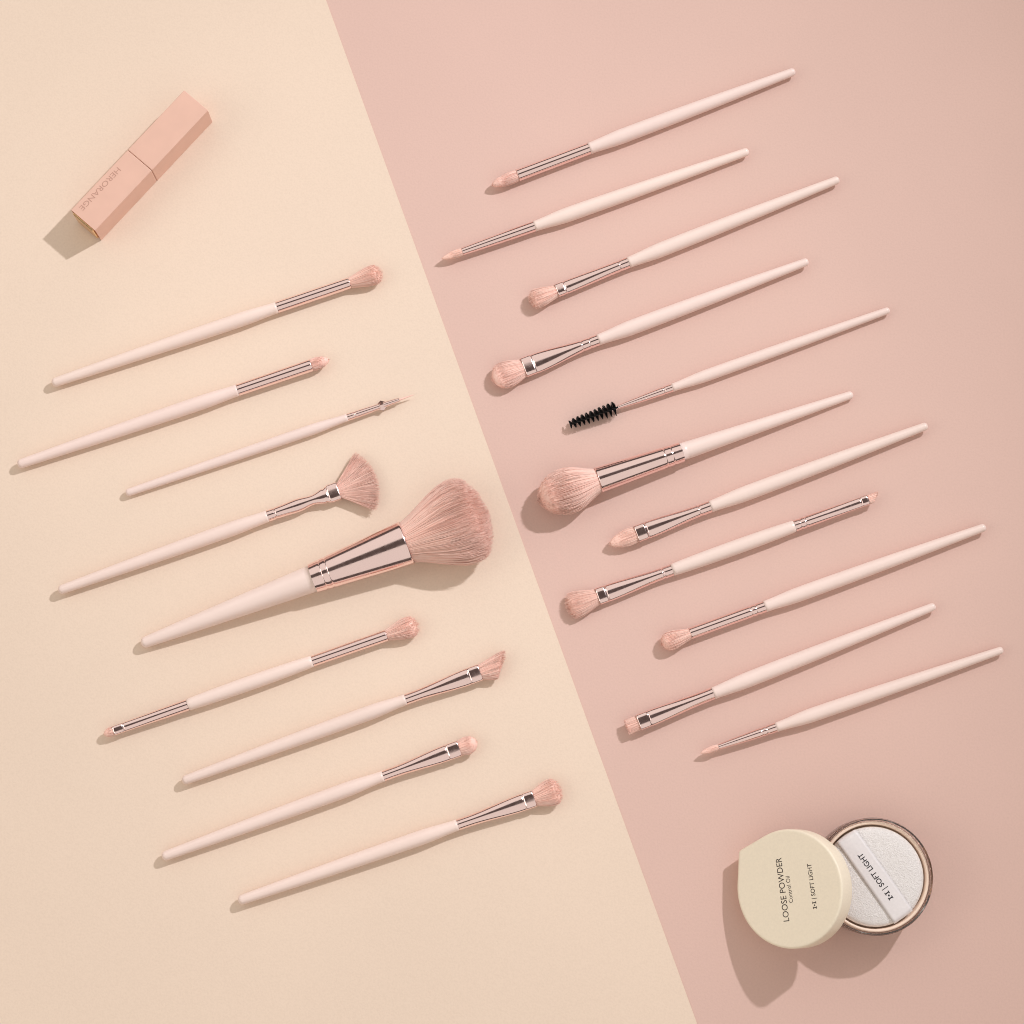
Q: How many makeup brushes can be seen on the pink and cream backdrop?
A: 20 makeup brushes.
